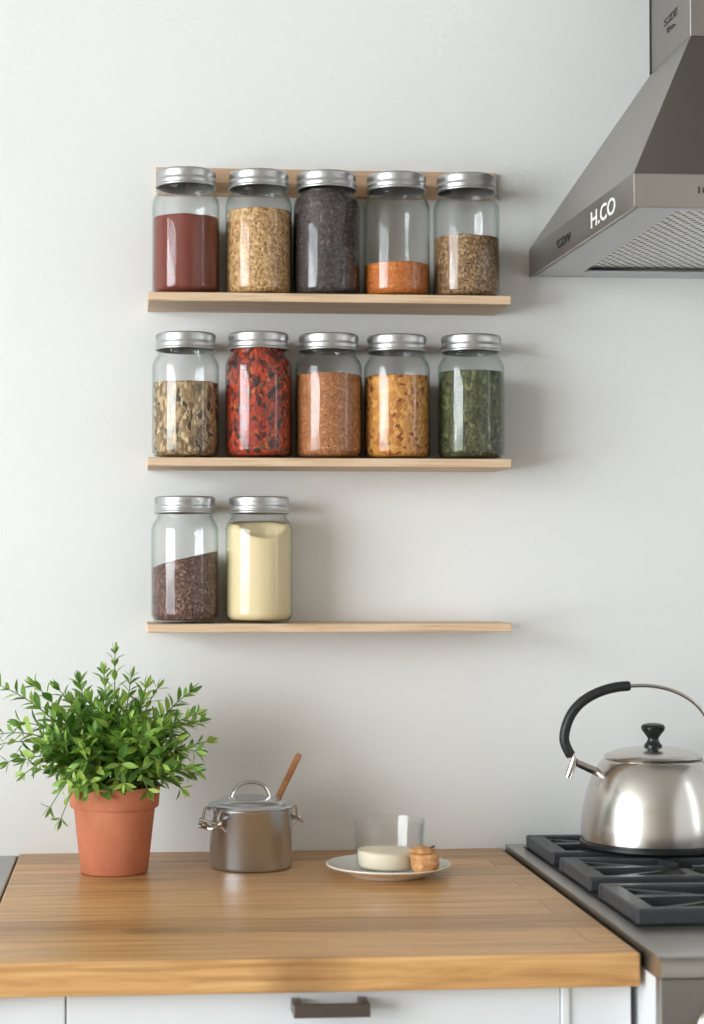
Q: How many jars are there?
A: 12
